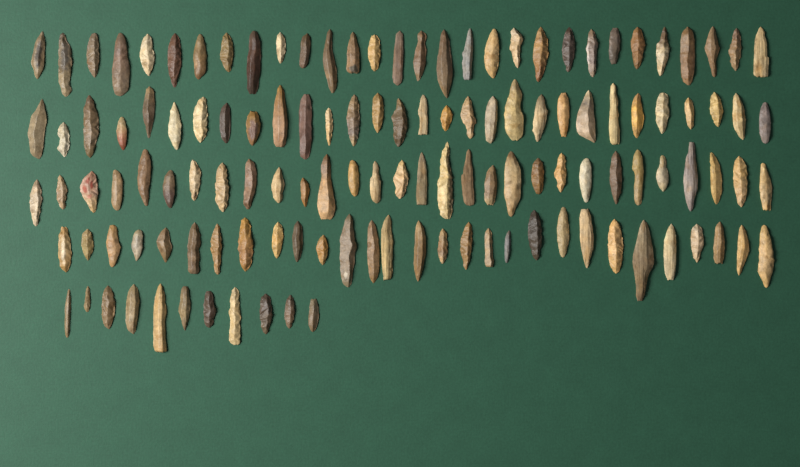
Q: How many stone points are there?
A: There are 130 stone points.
